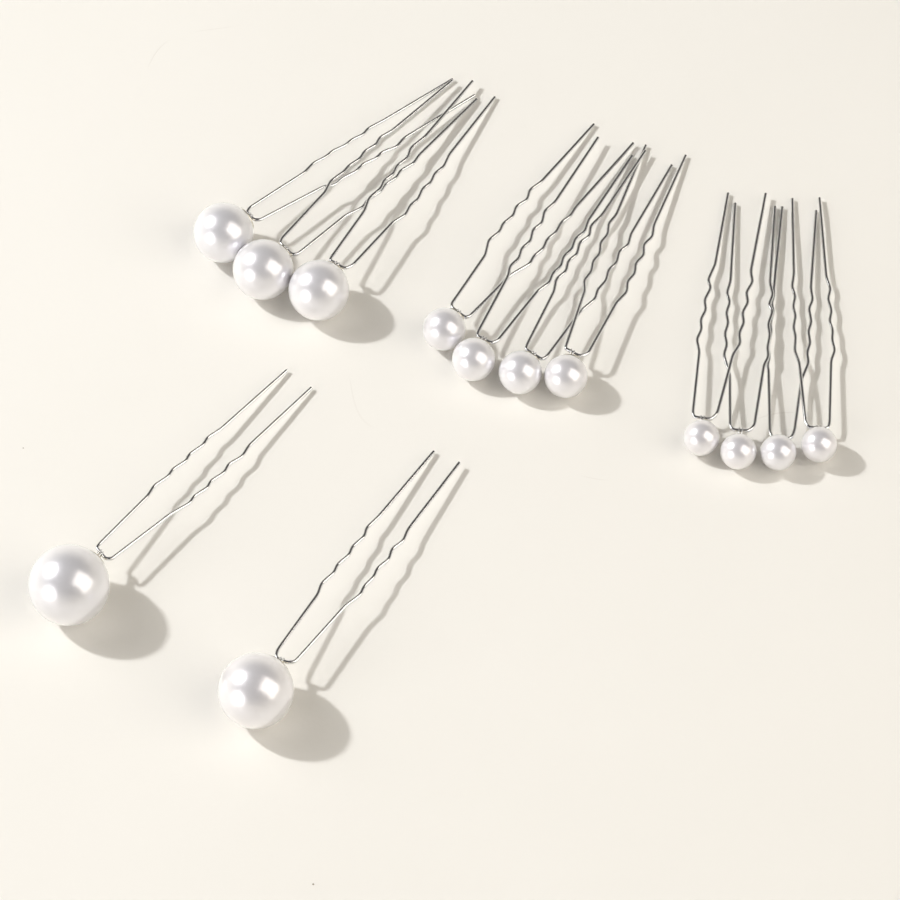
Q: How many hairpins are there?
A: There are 13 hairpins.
